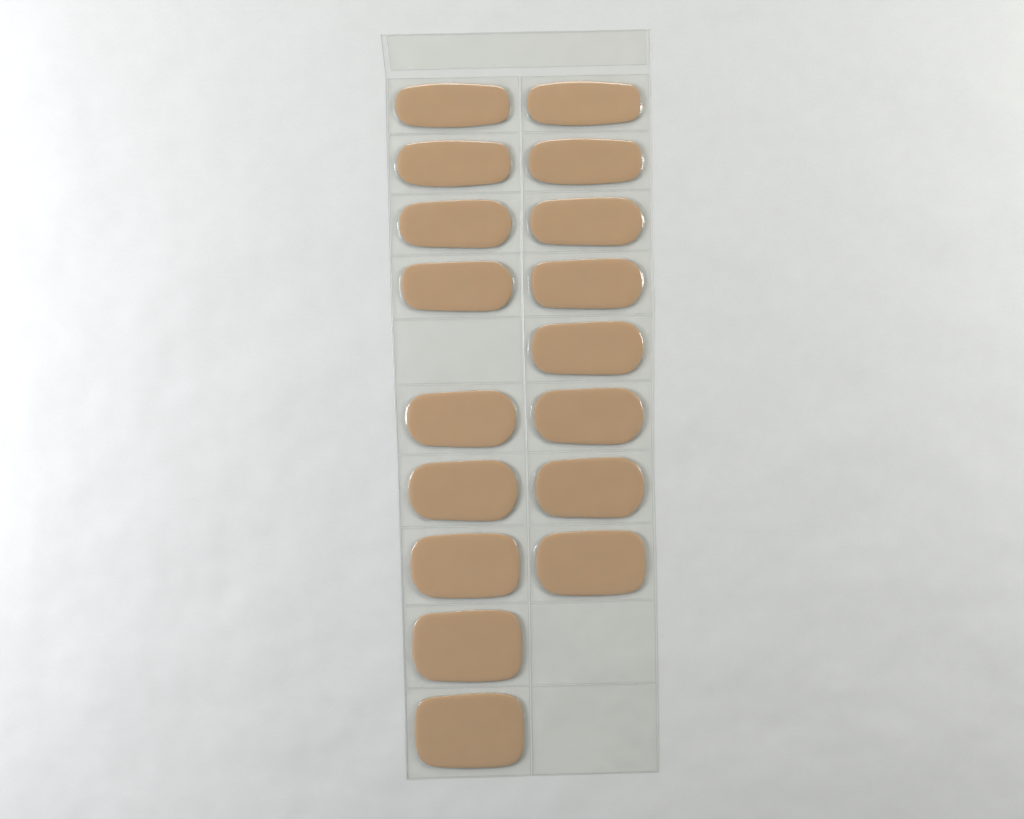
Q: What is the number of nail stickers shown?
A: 17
